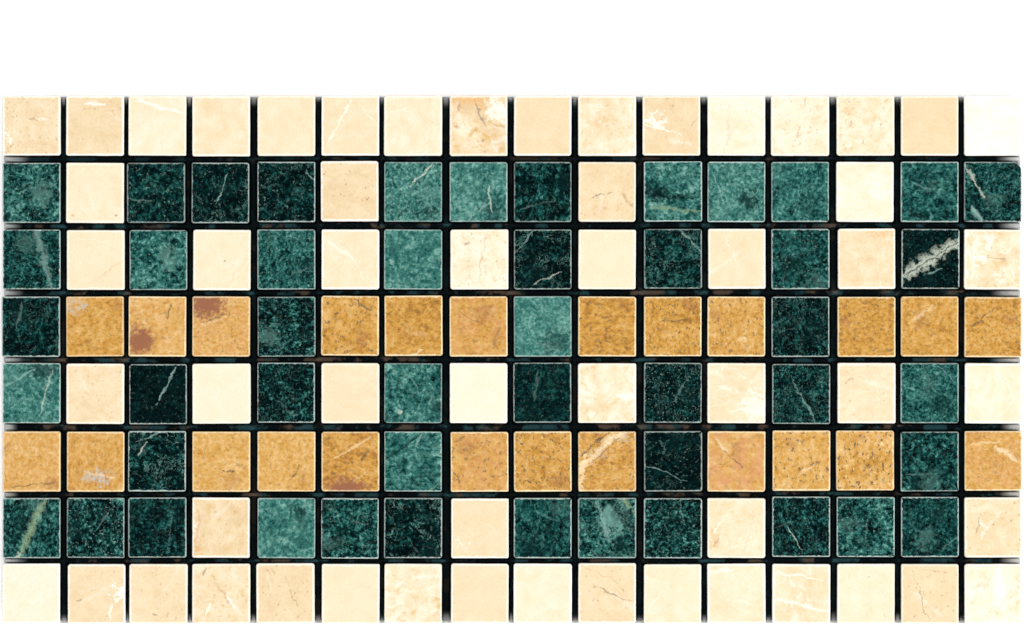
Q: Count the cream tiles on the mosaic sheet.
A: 56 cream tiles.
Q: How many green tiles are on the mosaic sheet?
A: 48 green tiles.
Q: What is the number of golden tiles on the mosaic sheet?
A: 24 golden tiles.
